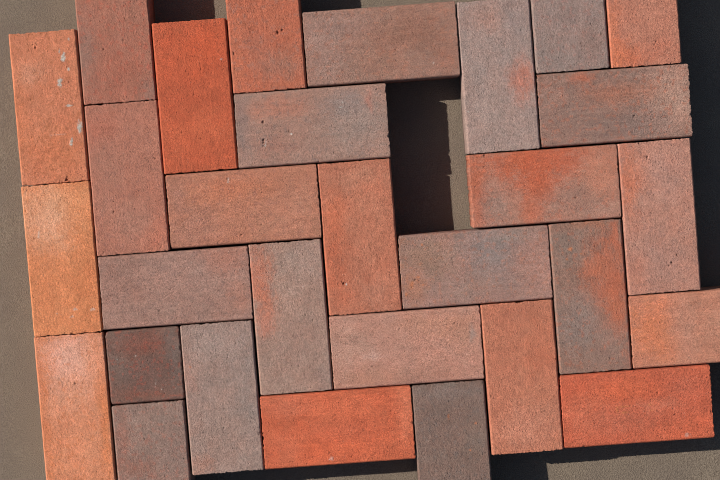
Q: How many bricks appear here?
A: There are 30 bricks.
